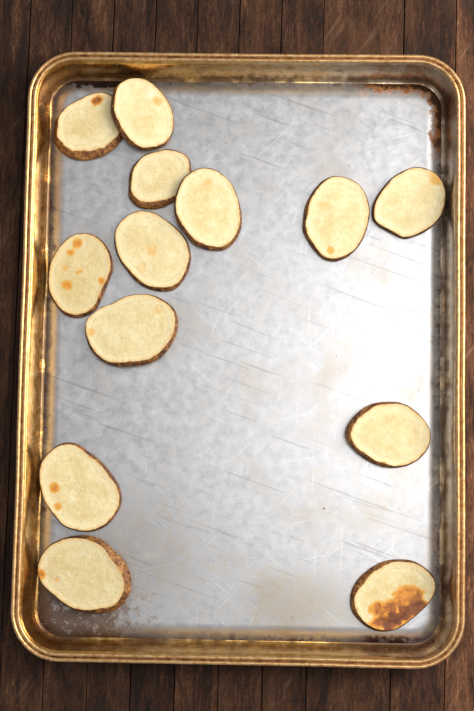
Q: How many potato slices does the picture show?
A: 13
